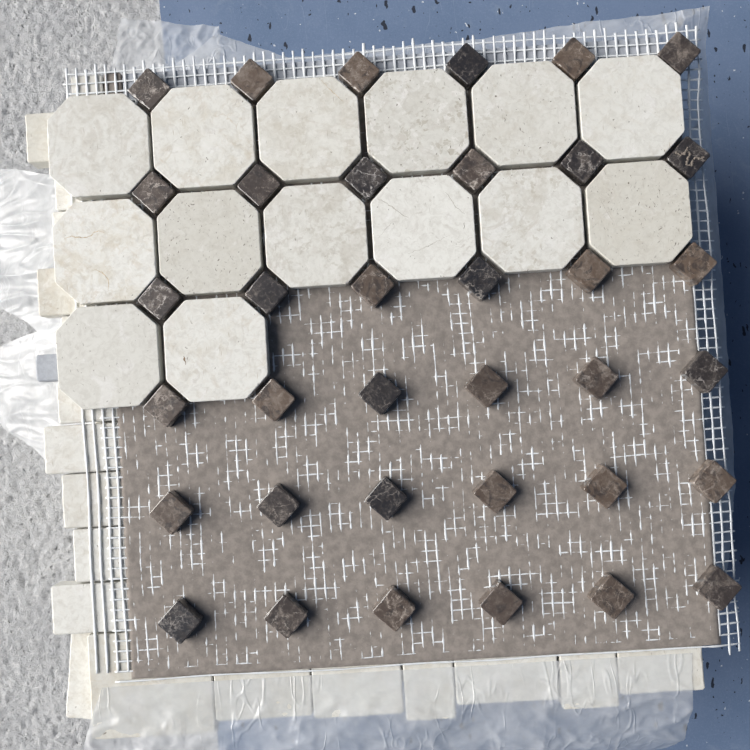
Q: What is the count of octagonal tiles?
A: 14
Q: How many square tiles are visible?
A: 36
